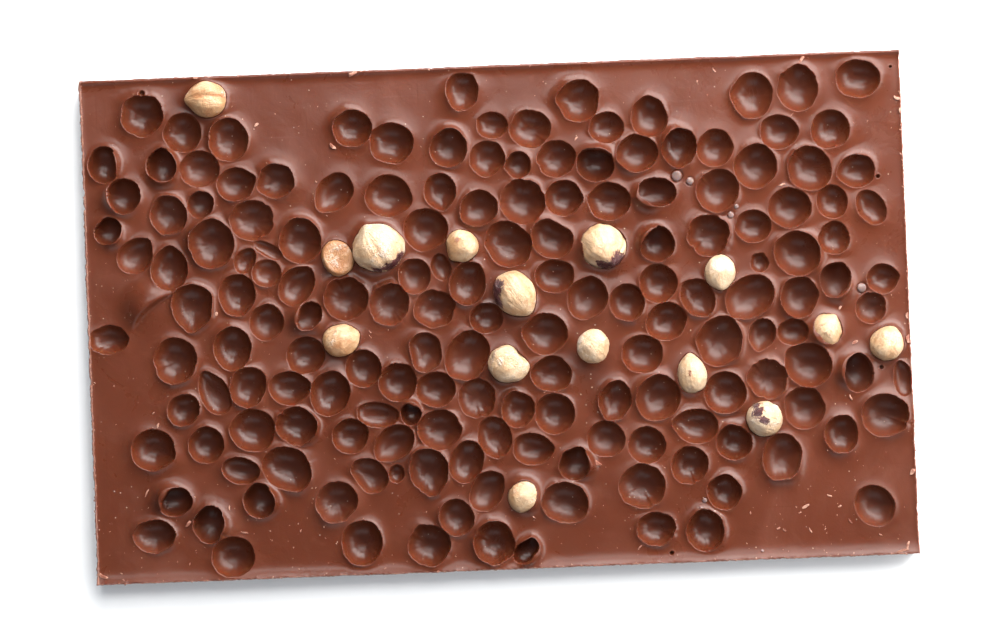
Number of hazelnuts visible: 15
